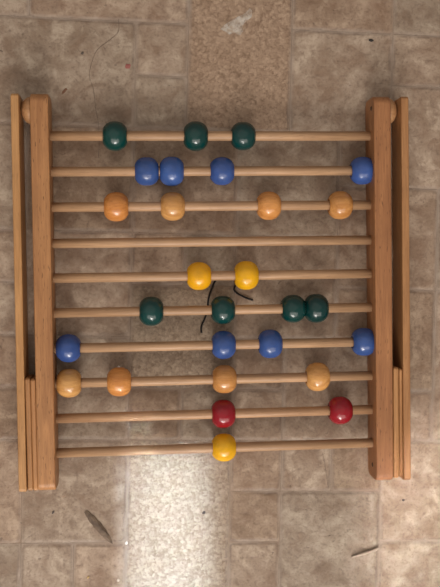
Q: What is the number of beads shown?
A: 28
